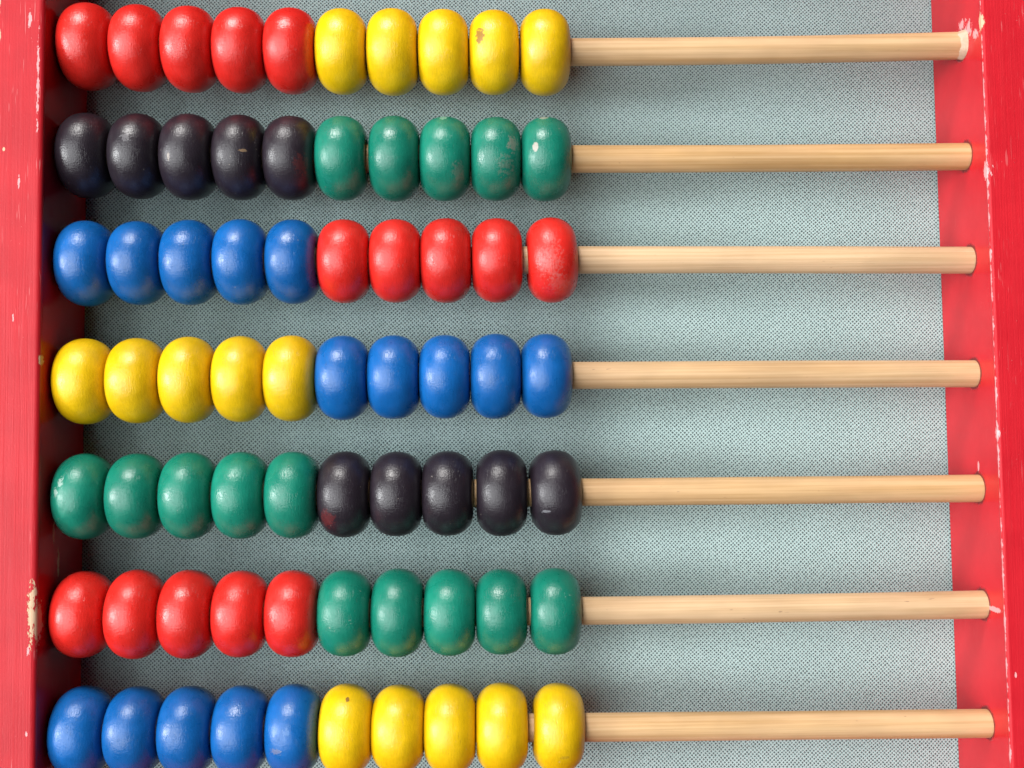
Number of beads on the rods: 70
